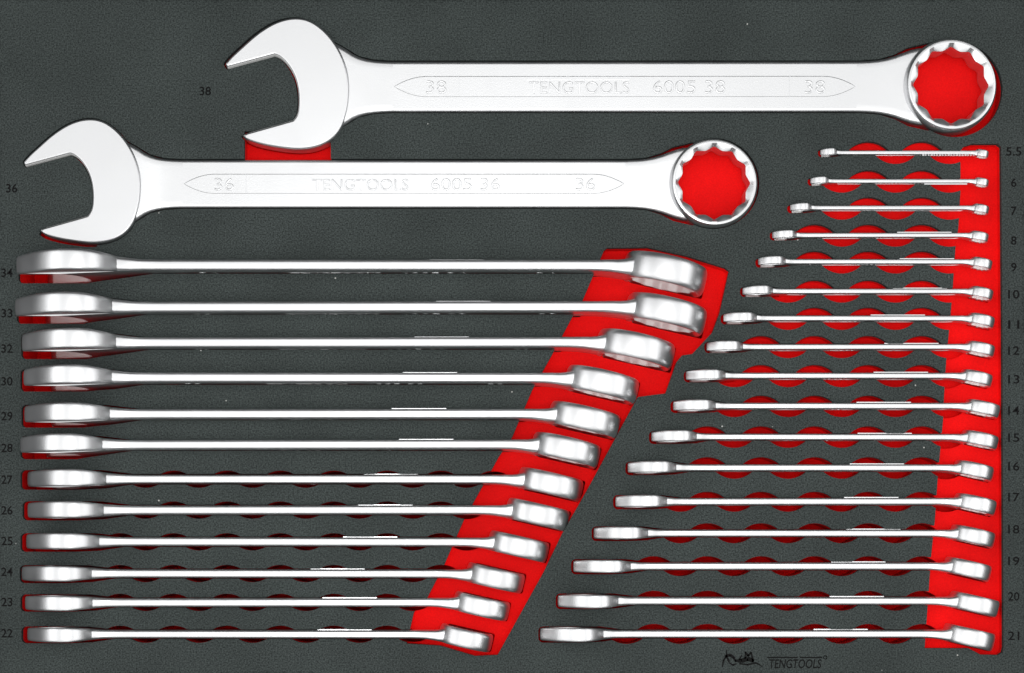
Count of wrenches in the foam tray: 31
